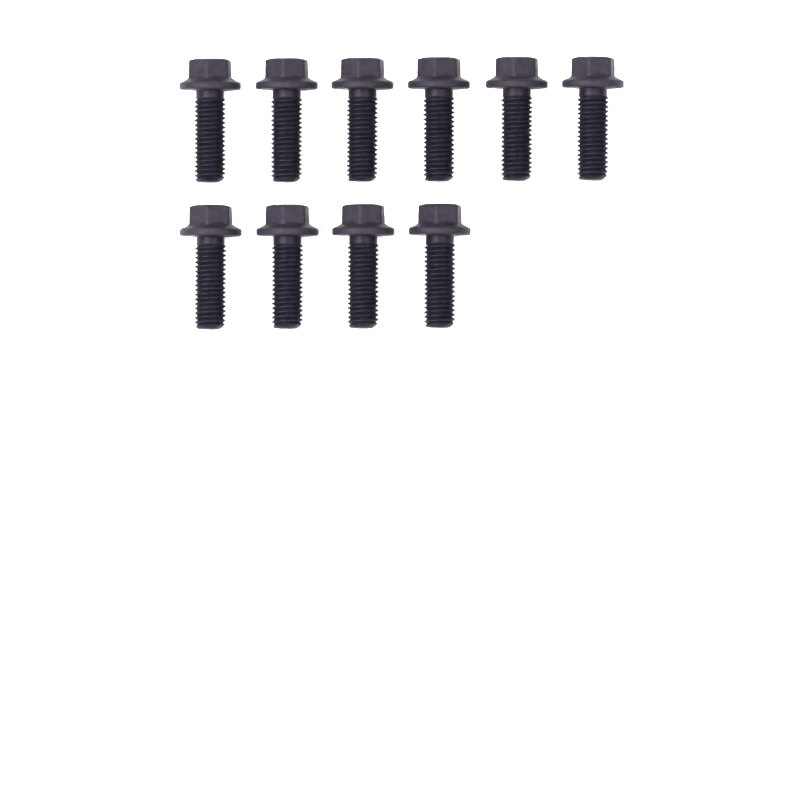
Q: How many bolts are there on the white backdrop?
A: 10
